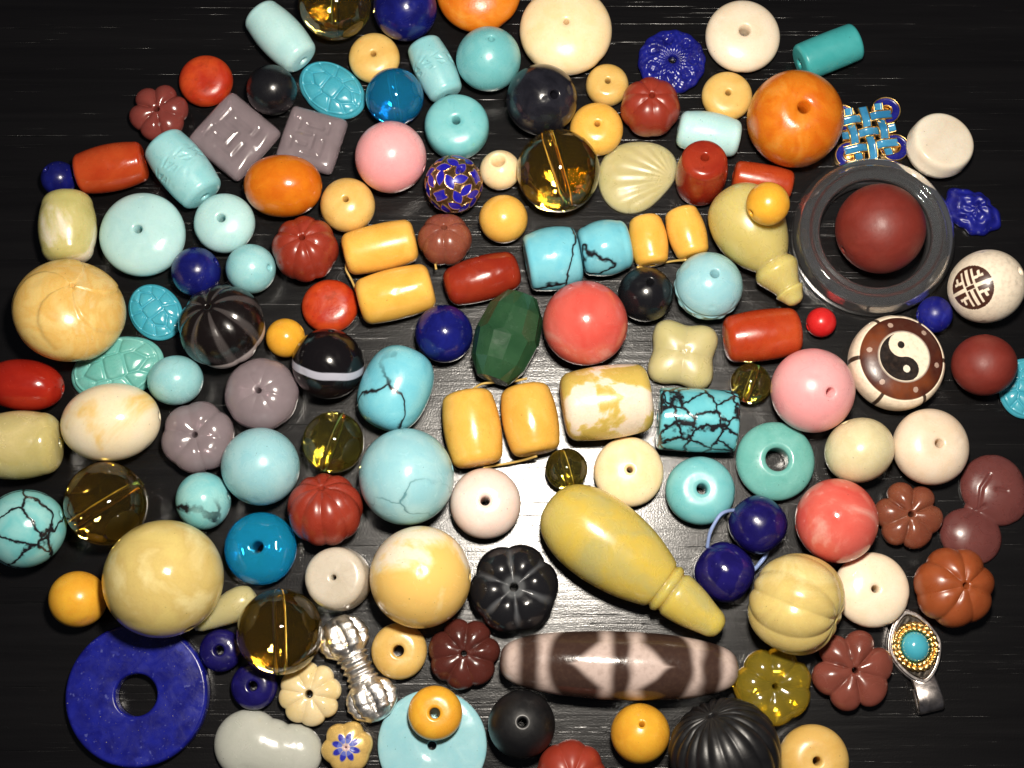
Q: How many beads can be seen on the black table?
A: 139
